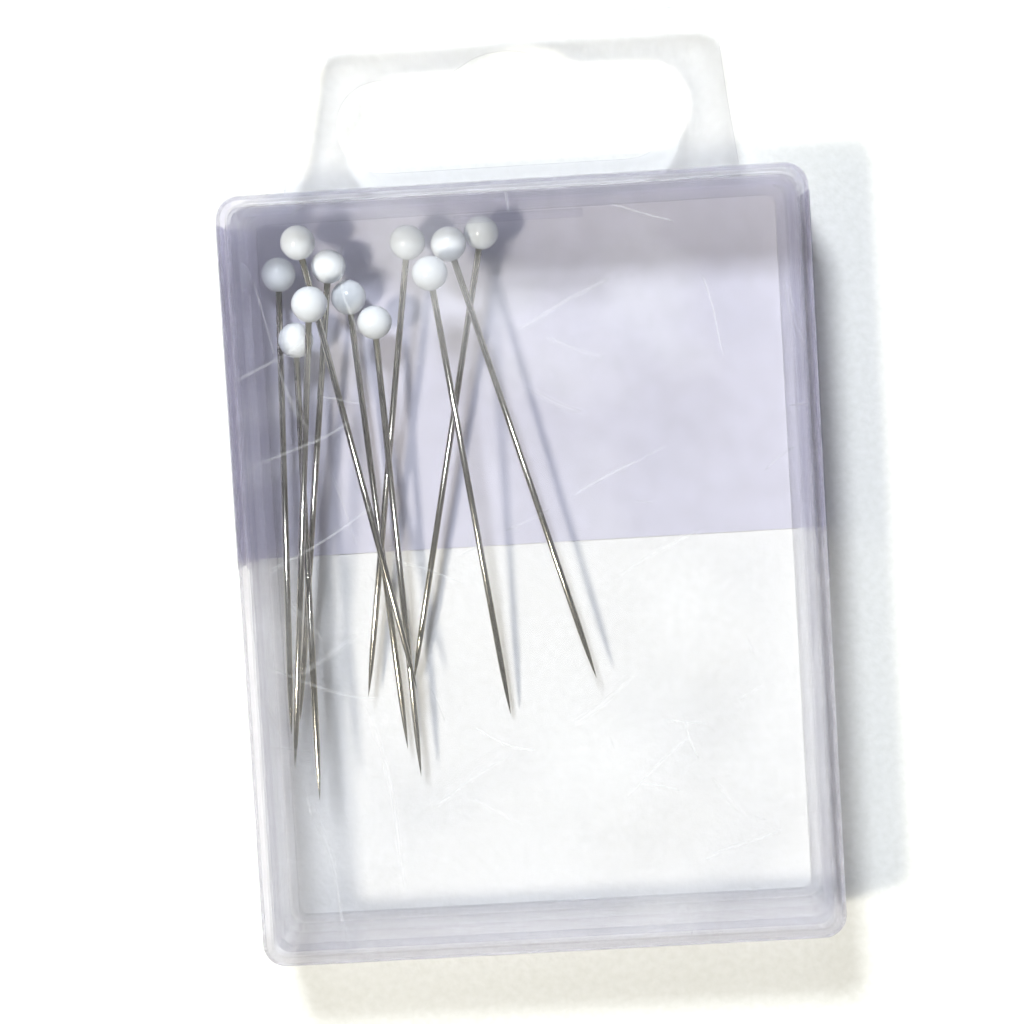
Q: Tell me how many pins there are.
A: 11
